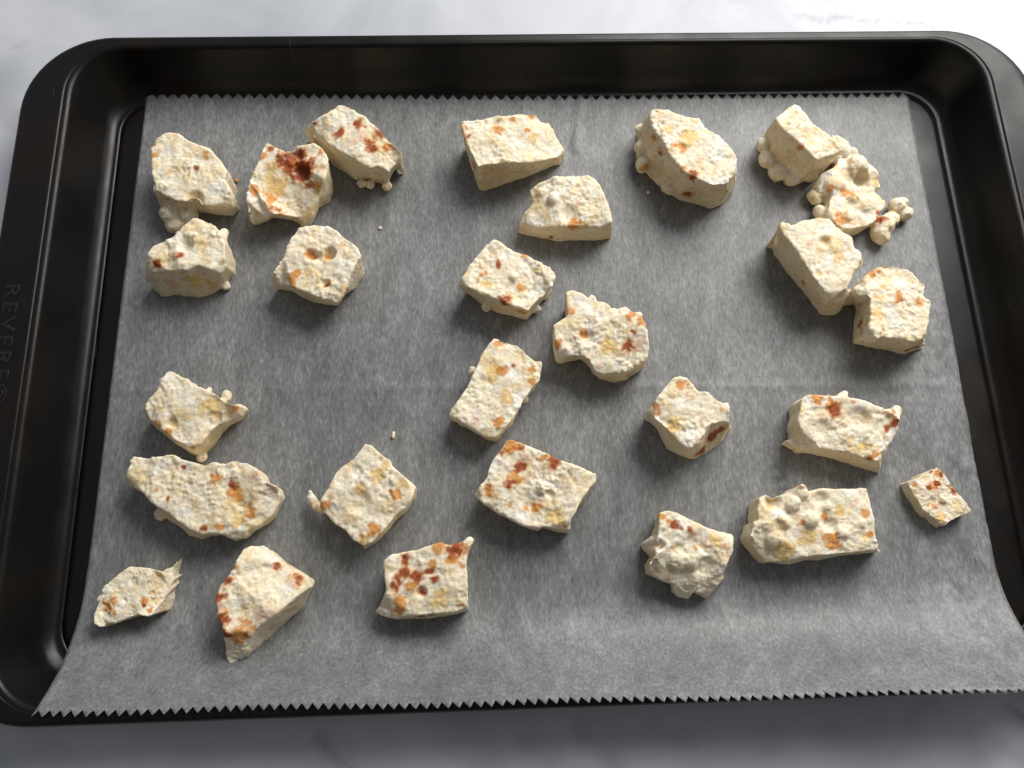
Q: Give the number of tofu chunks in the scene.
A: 27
